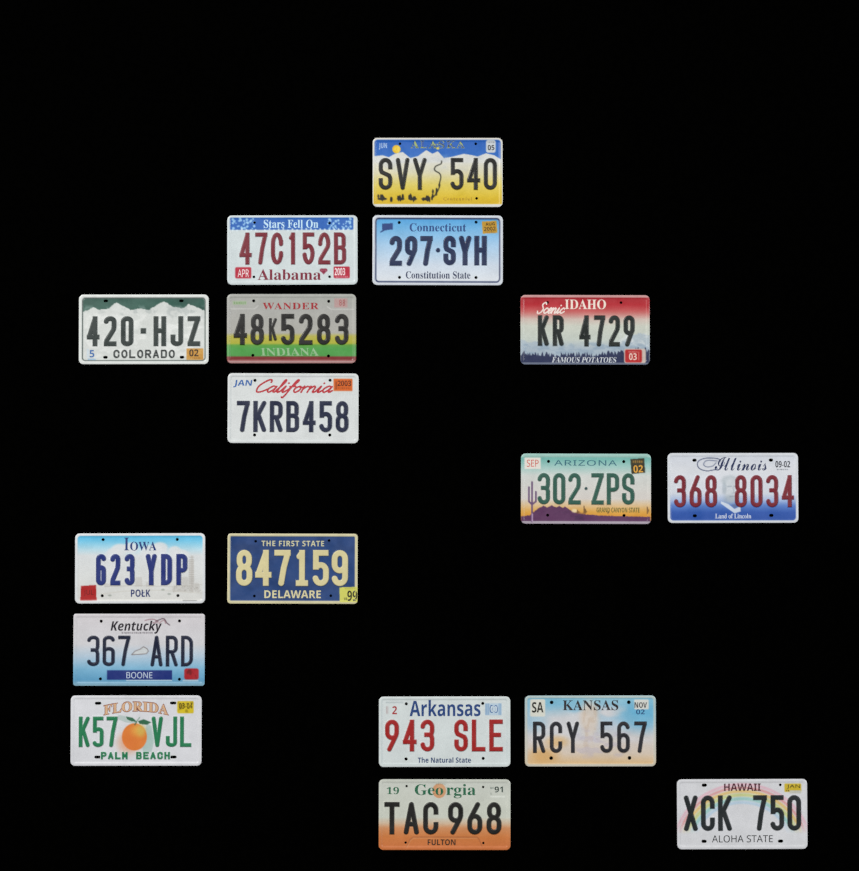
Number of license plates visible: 17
